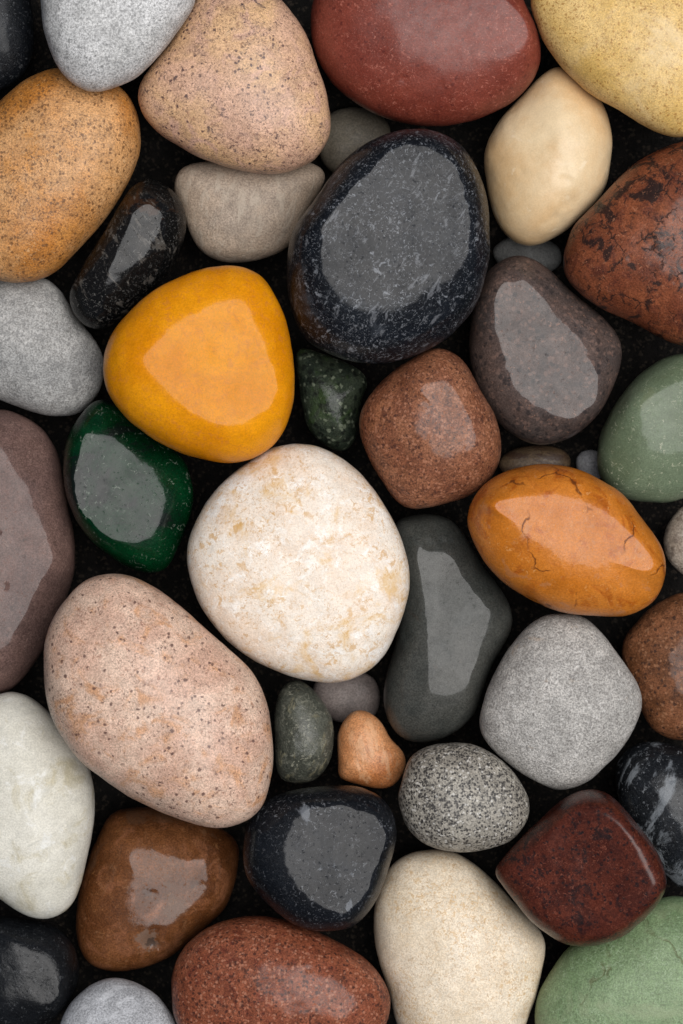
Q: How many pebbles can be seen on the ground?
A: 44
